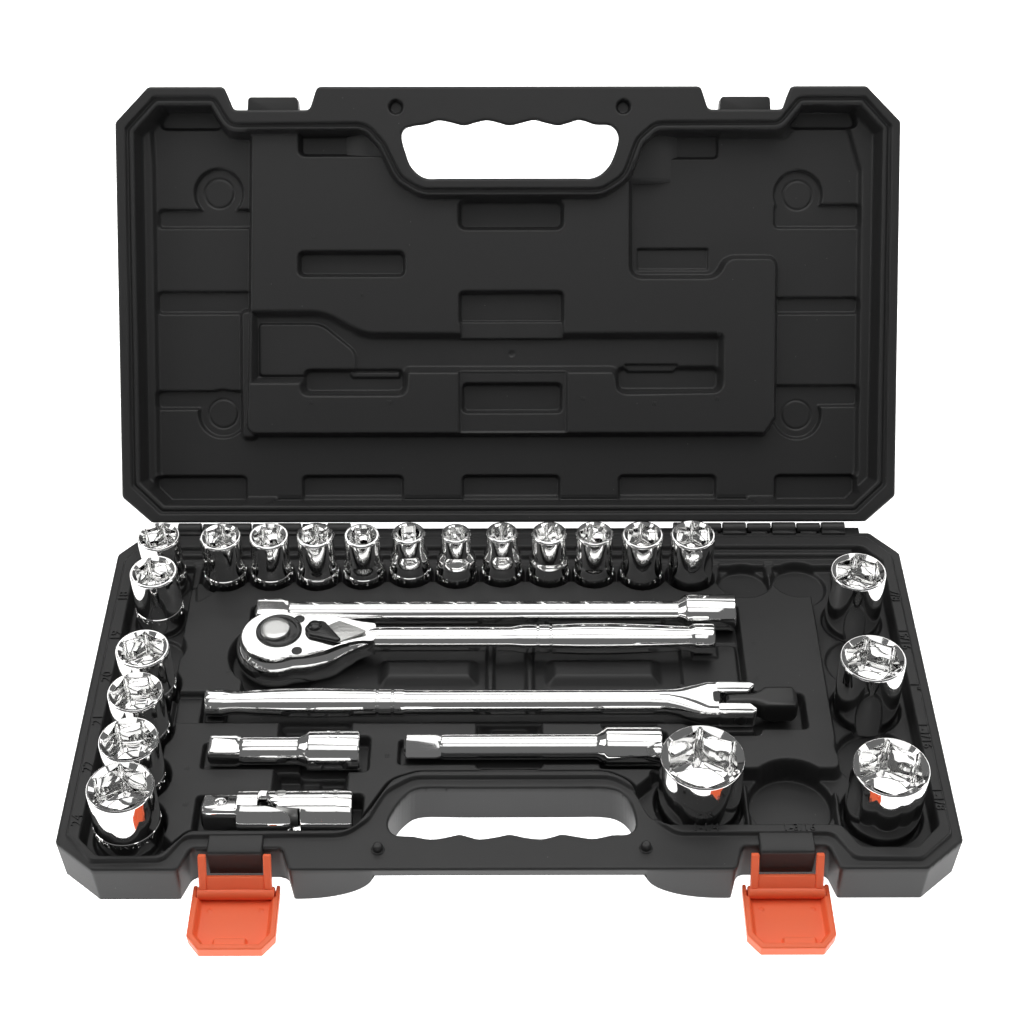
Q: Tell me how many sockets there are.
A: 21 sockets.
